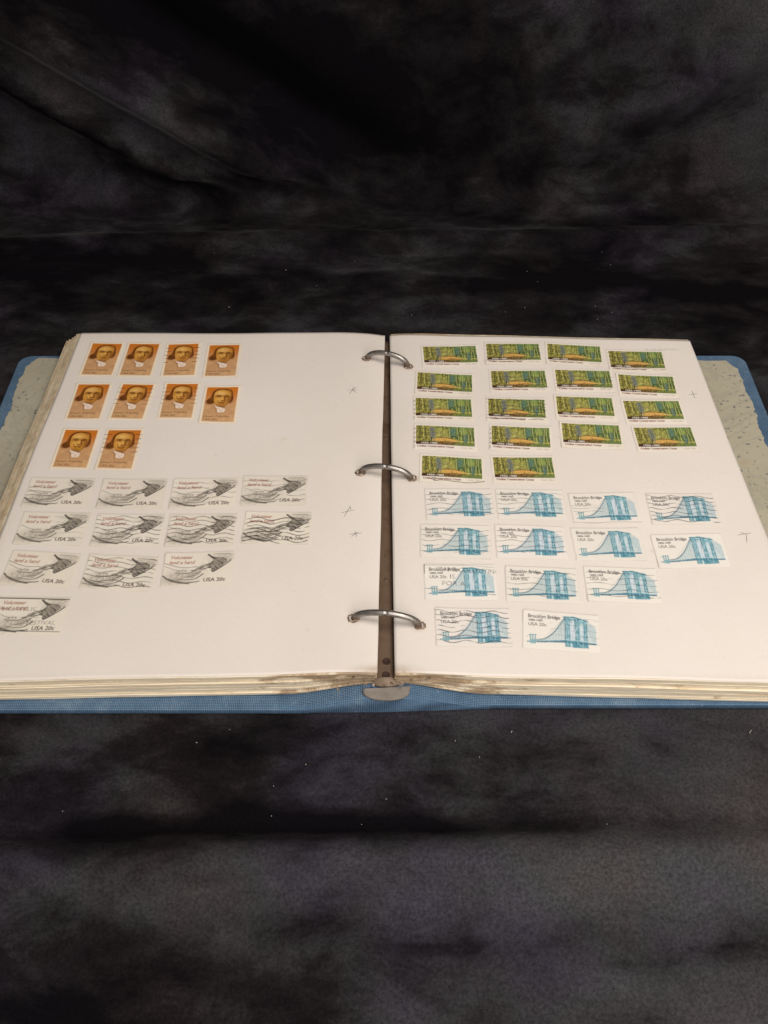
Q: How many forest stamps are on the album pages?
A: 18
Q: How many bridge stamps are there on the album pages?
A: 13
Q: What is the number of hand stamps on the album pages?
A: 12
